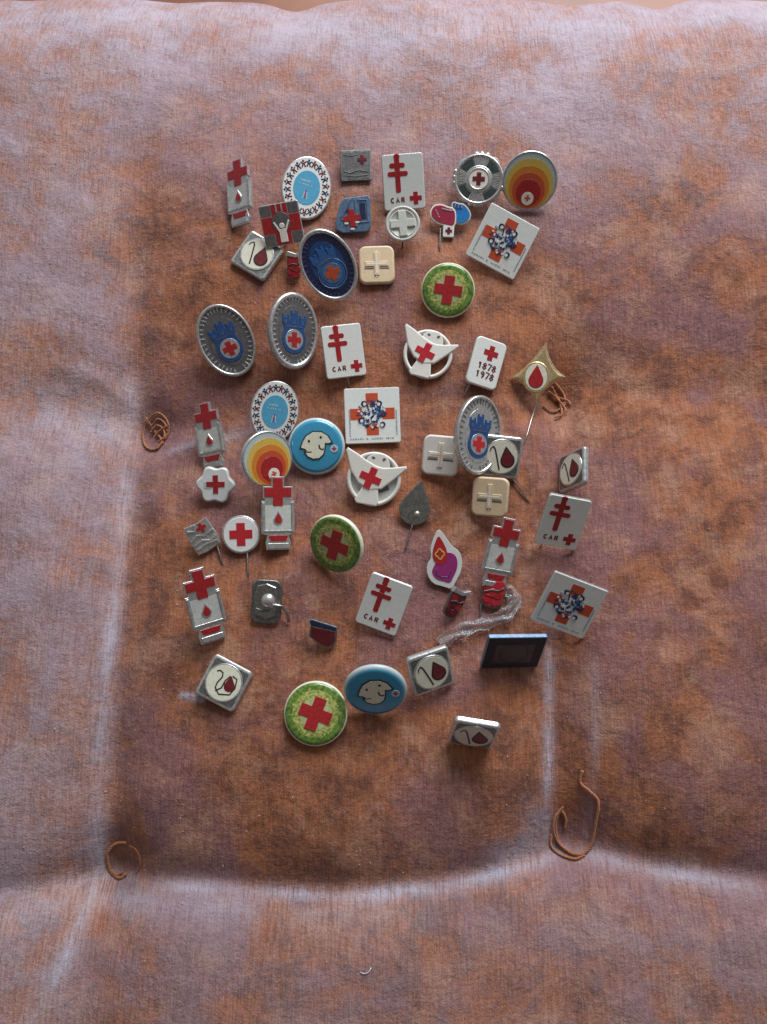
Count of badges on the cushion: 55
